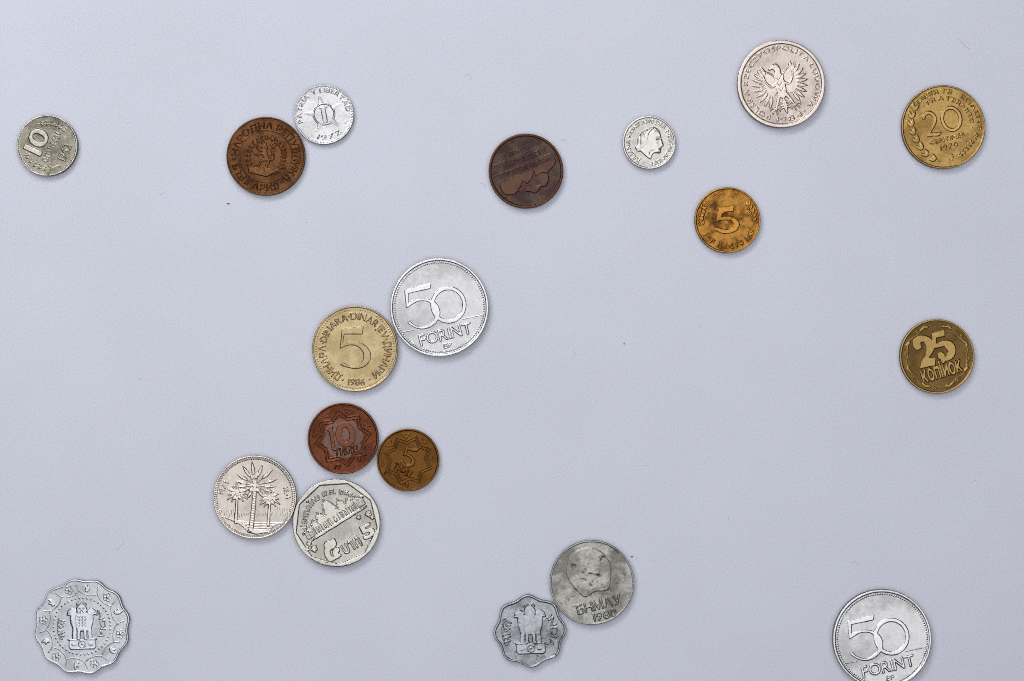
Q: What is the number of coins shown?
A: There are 19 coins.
